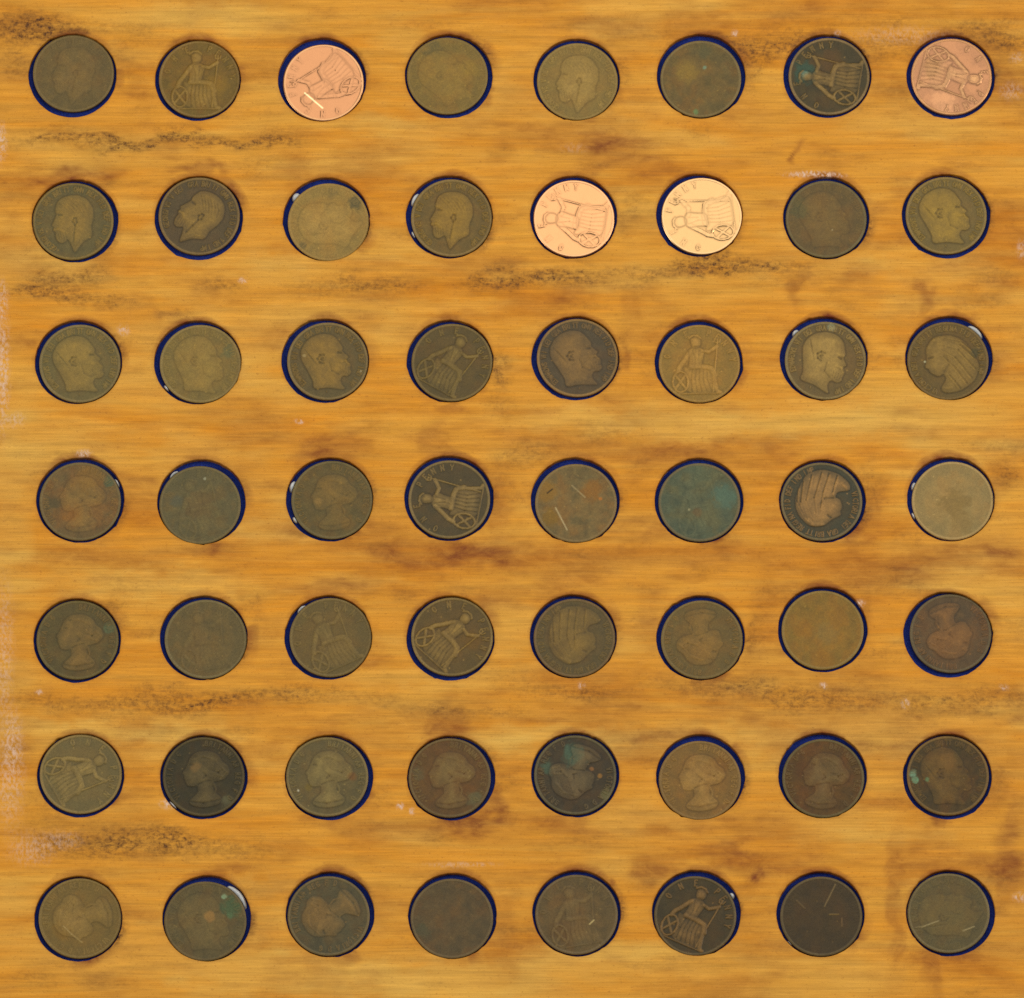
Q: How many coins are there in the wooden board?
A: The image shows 56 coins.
